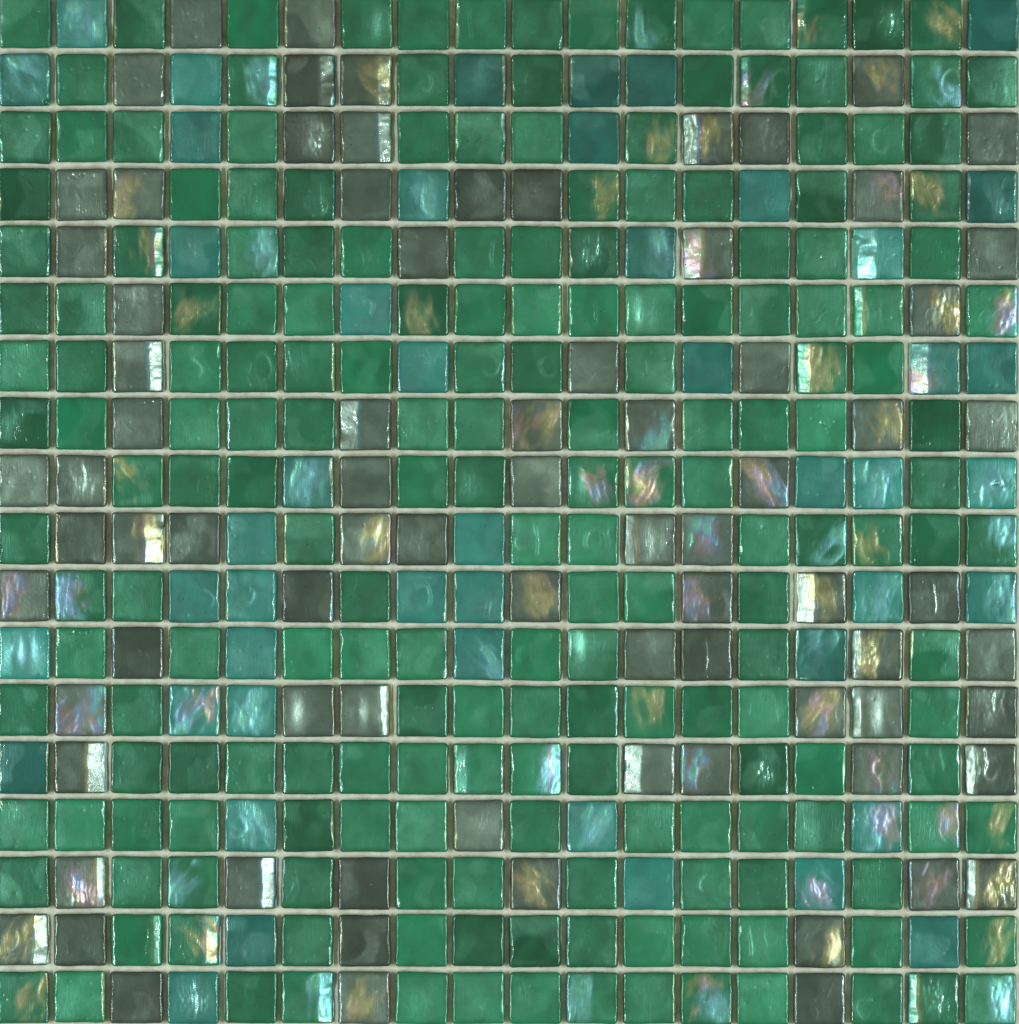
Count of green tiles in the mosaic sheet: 197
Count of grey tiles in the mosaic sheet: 80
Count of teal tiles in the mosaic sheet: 47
